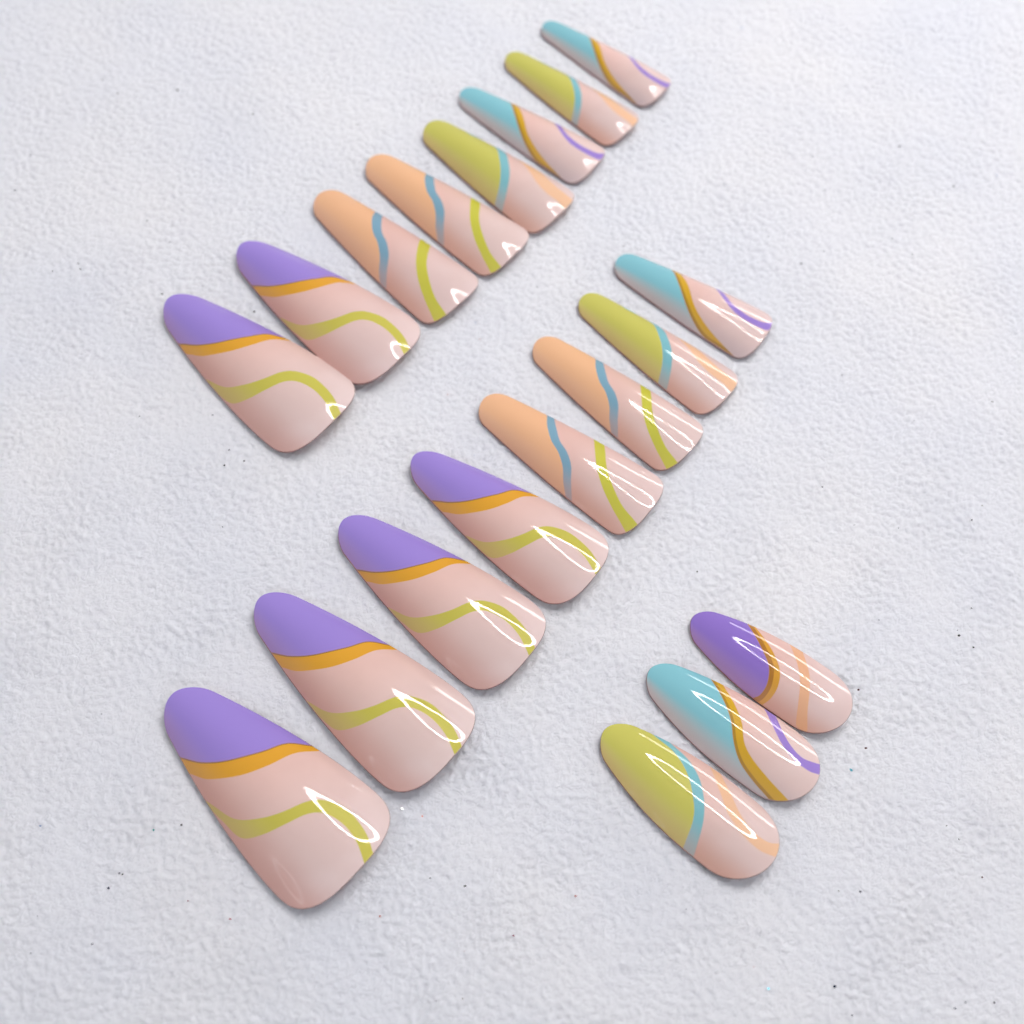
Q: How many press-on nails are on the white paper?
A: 19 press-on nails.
